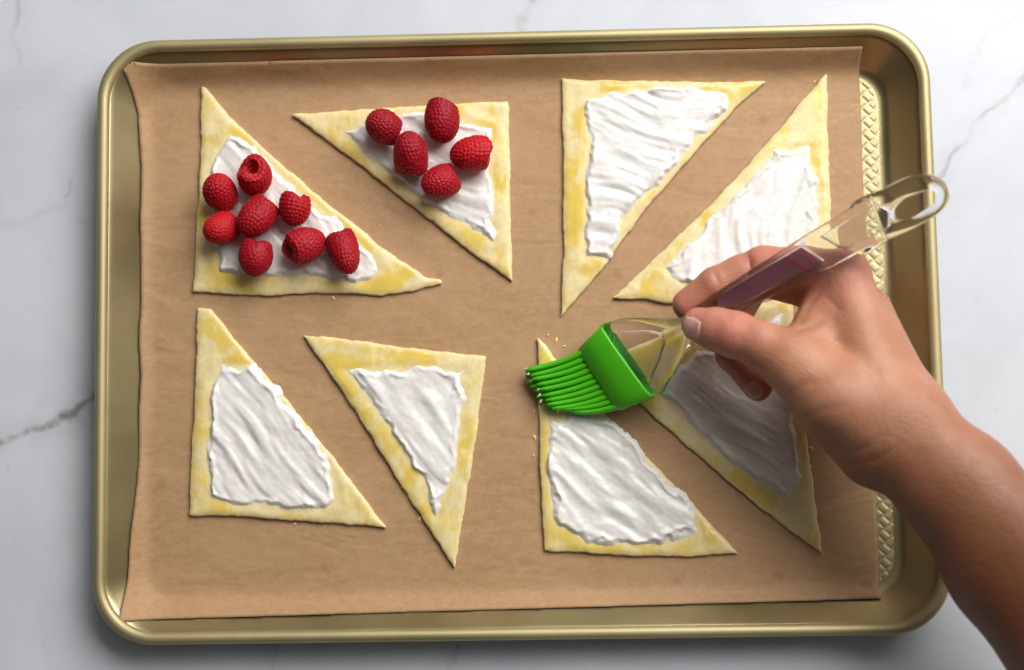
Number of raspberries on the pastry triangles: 13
